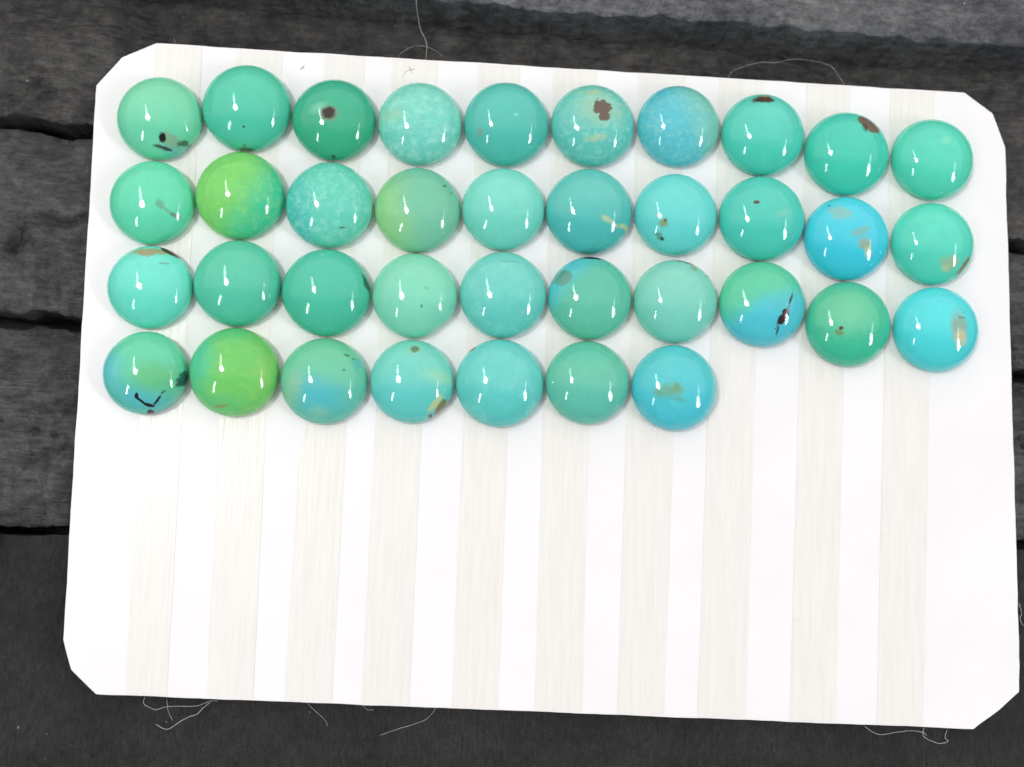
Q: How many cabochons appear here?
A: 37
